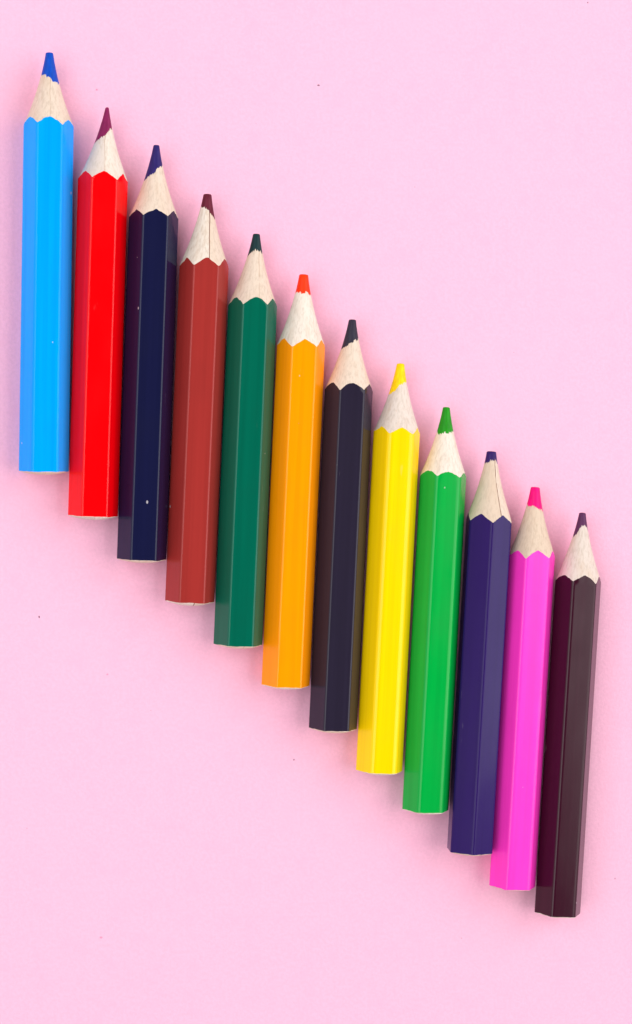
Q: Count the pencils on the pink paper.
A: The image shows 12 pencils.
